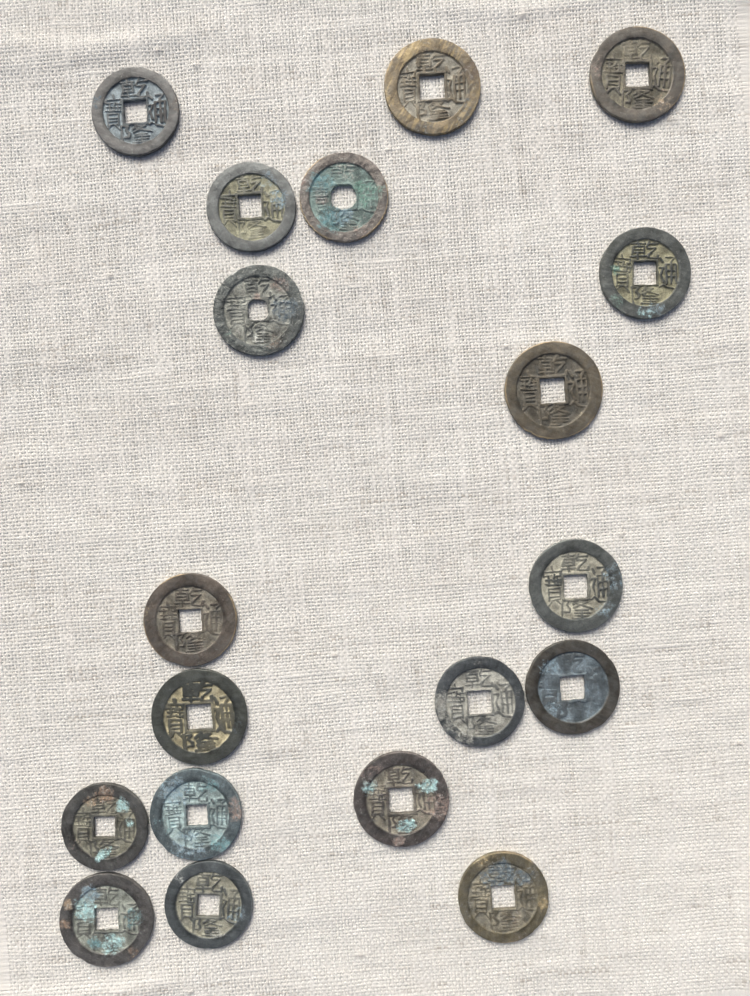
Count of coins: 19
